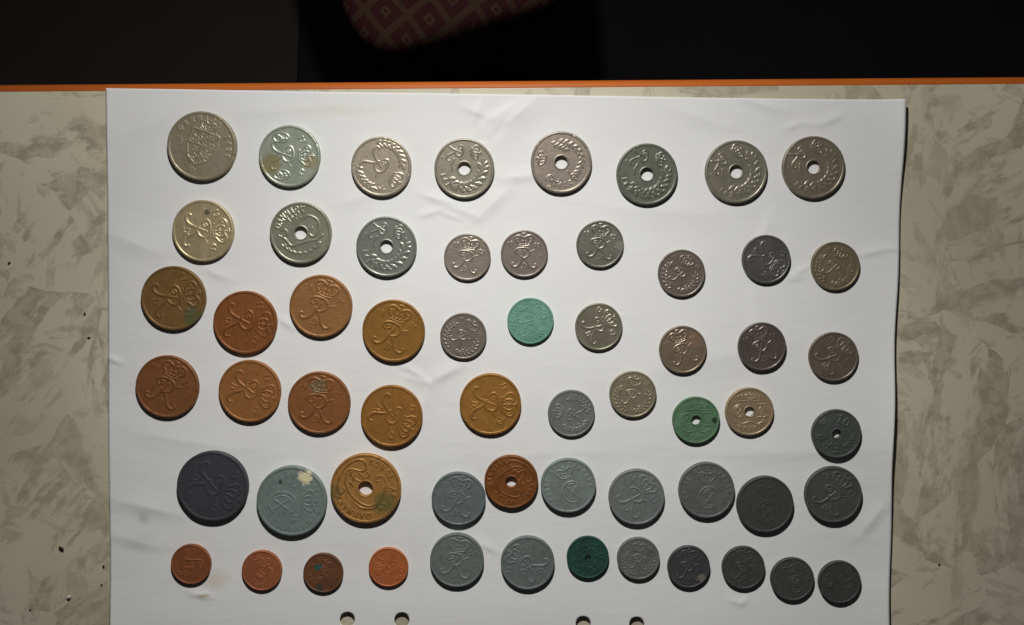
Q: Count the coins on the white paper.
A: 59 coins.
